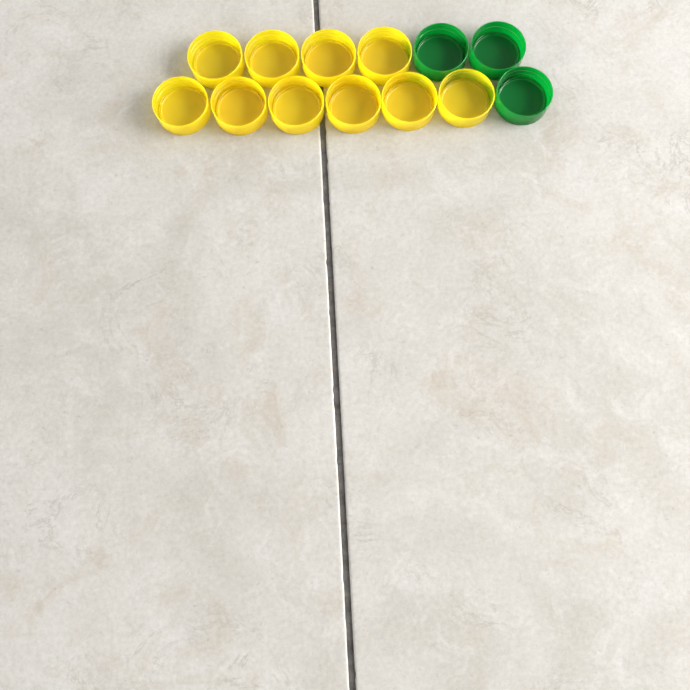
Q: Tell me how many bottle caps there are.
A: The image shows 13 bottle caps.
